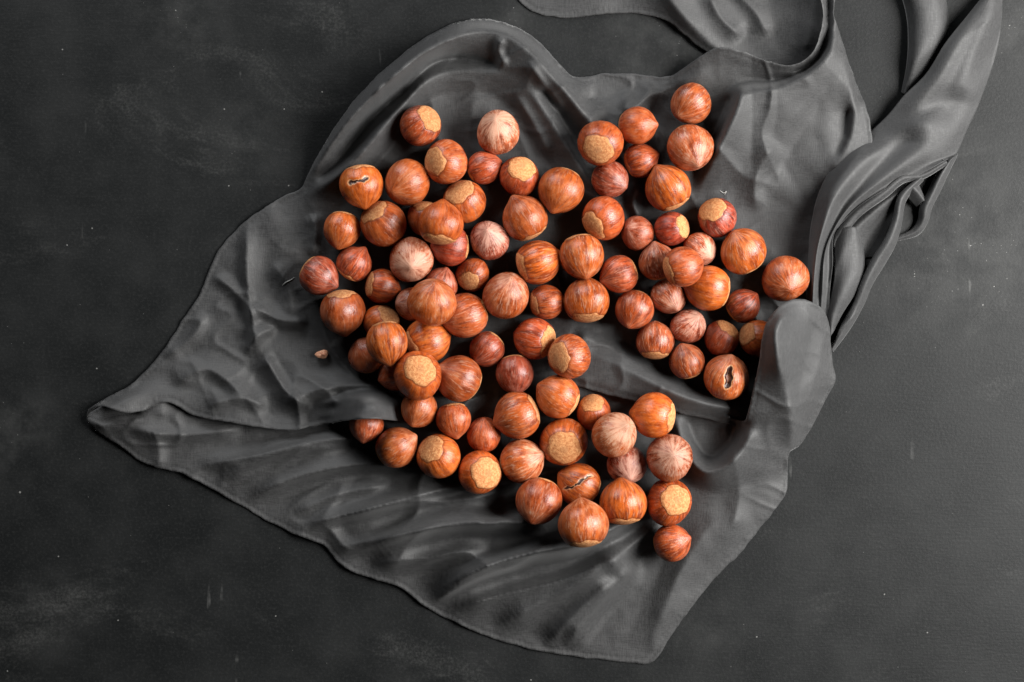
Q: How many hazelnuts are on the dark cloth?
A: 91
